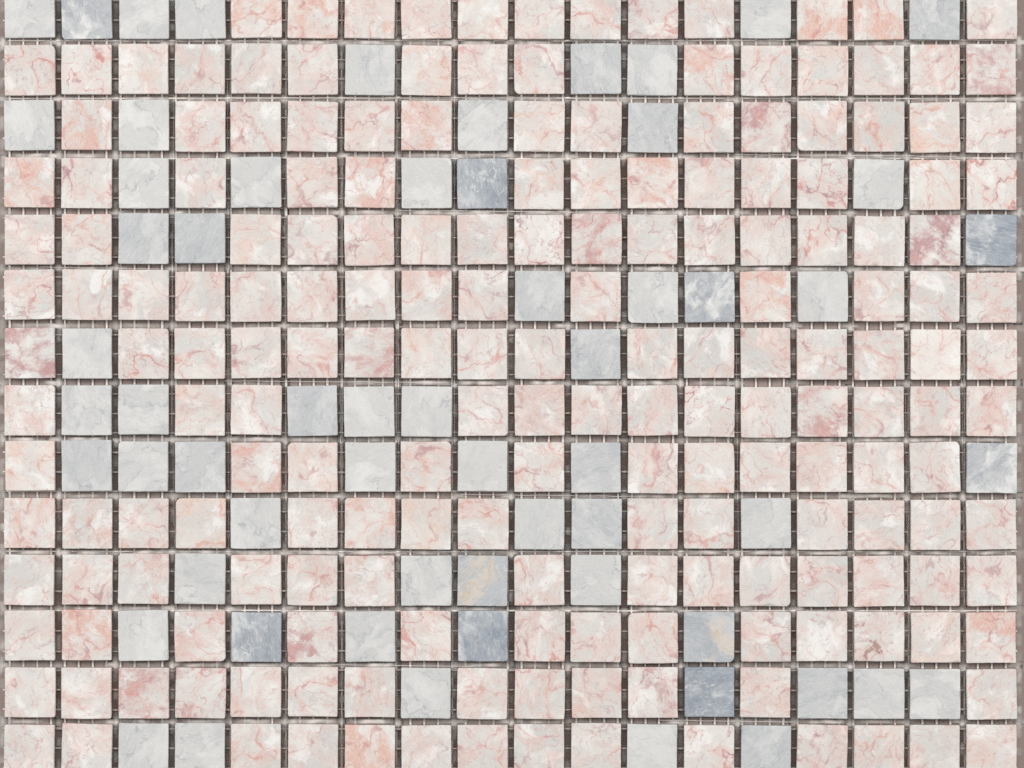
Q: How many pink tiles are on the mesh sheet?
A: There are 191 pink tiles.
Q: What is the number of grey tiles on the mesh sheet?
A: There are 61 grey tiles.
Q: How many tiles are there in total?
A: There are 252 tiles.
